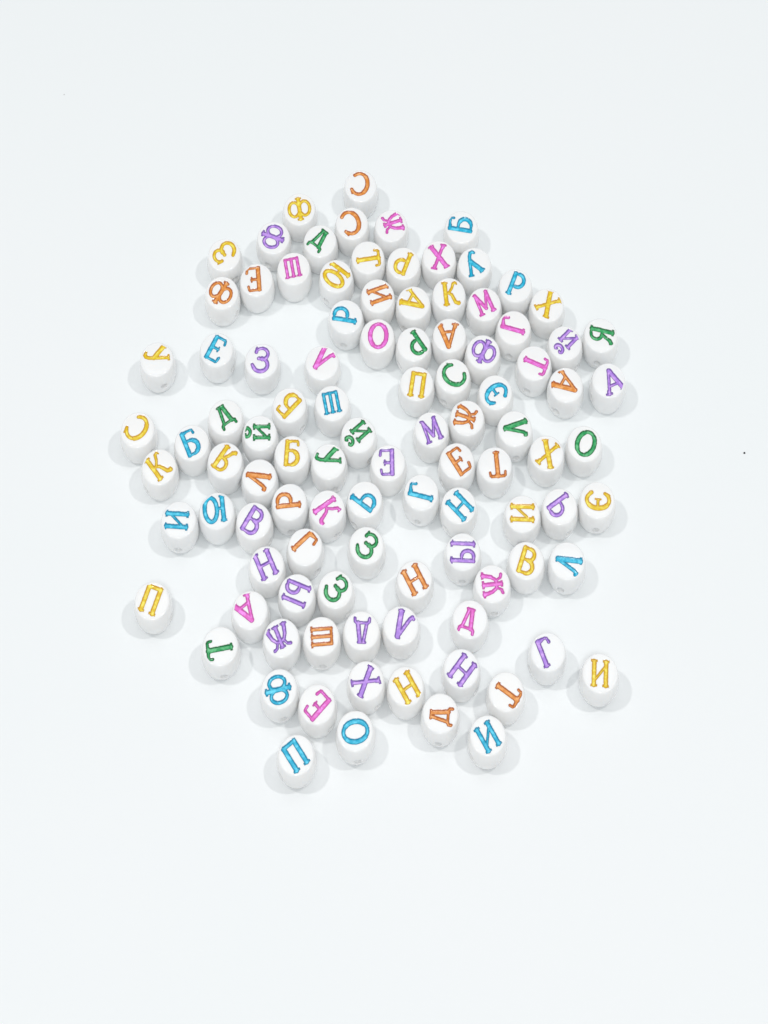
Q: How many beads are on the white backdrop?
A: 101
